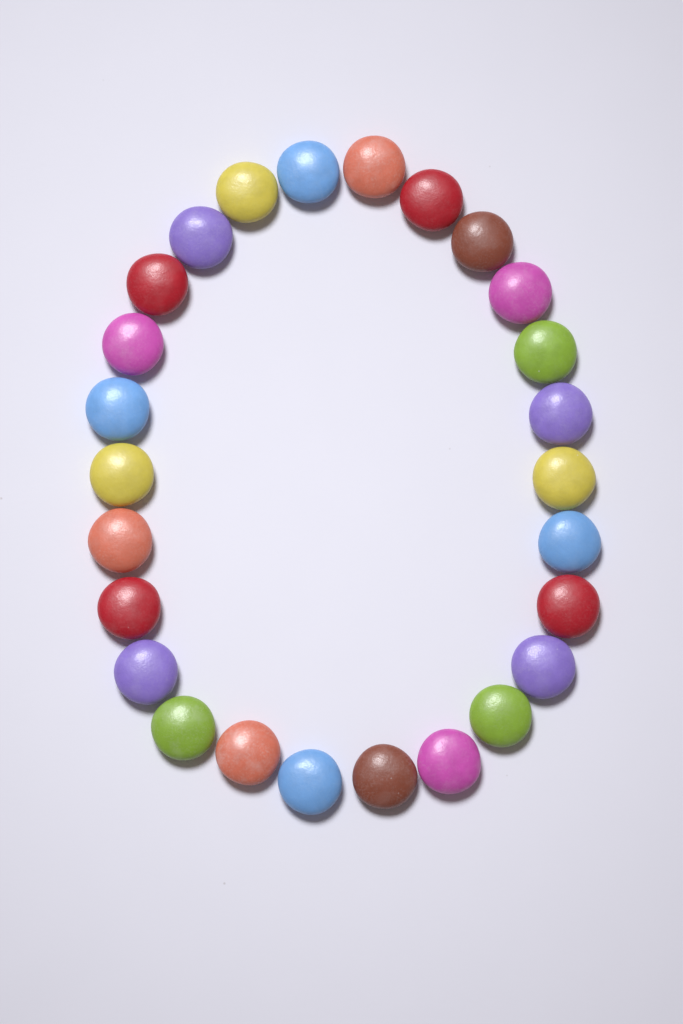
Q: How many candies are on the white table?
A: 26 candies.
